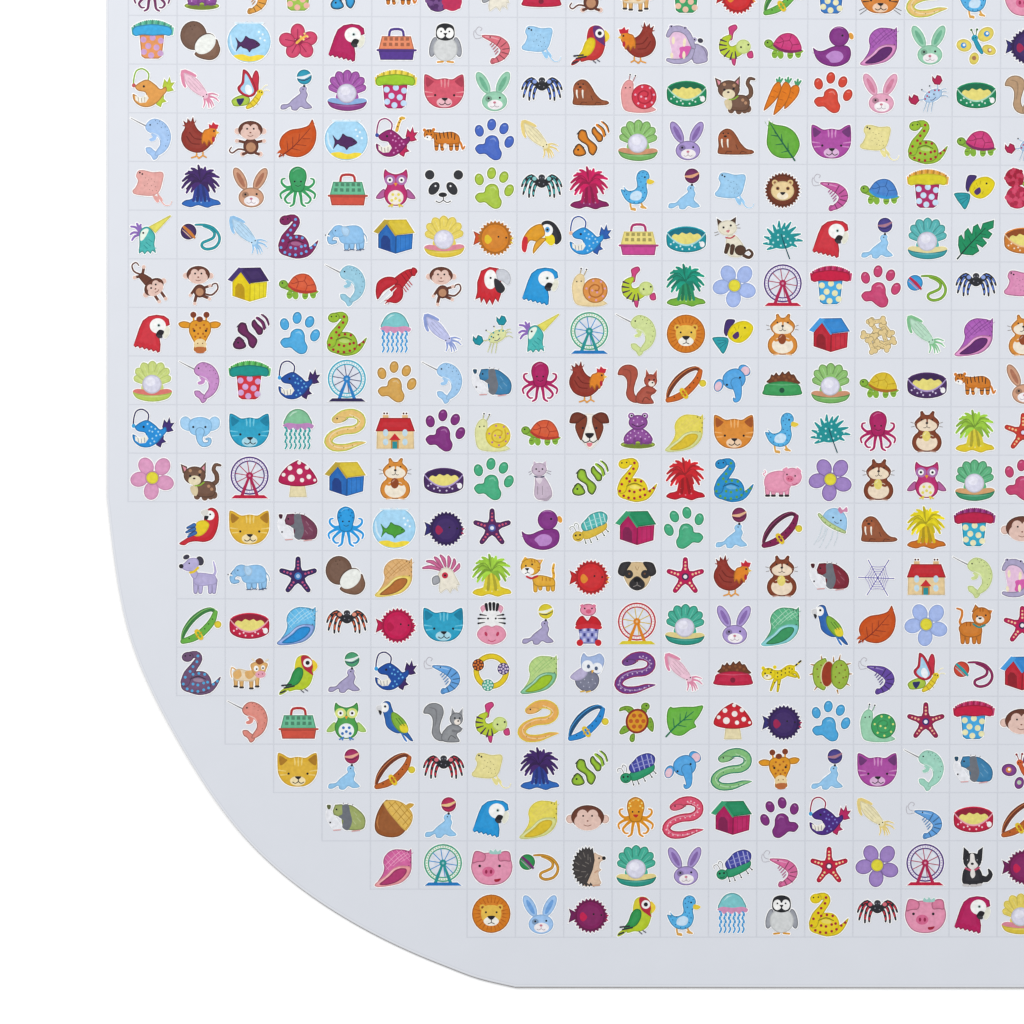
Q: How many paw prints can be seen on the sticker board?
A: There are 12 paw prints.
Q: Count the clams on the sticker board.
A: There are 10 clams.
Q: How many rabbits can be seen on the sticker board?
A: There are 9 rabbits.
